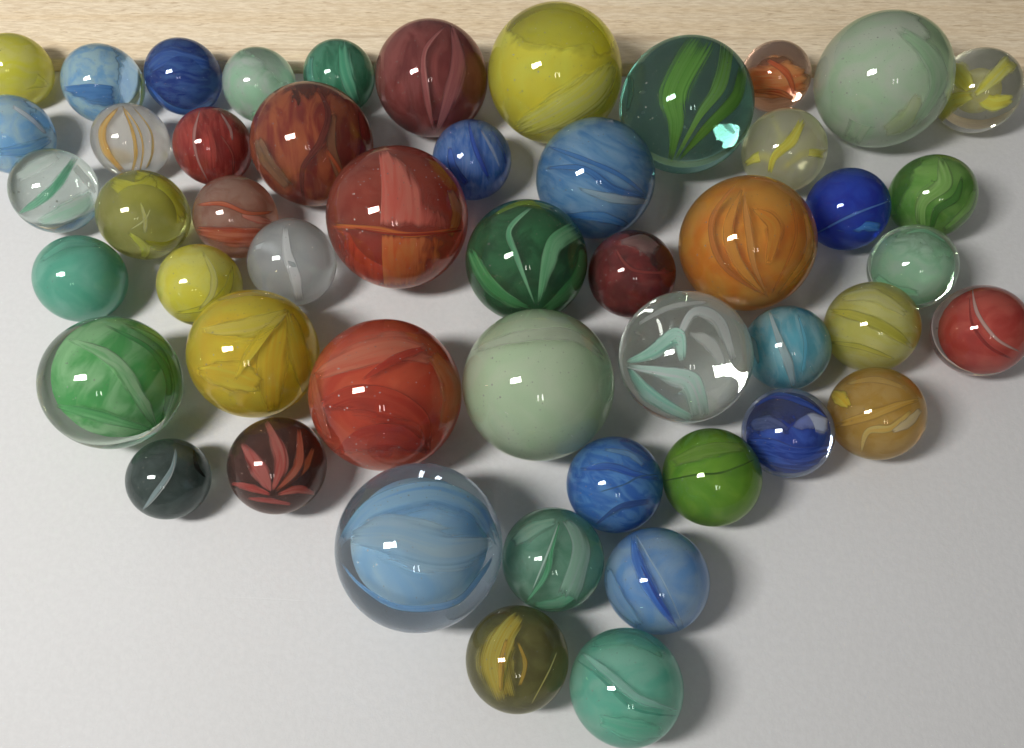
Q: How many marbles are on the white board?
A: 50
